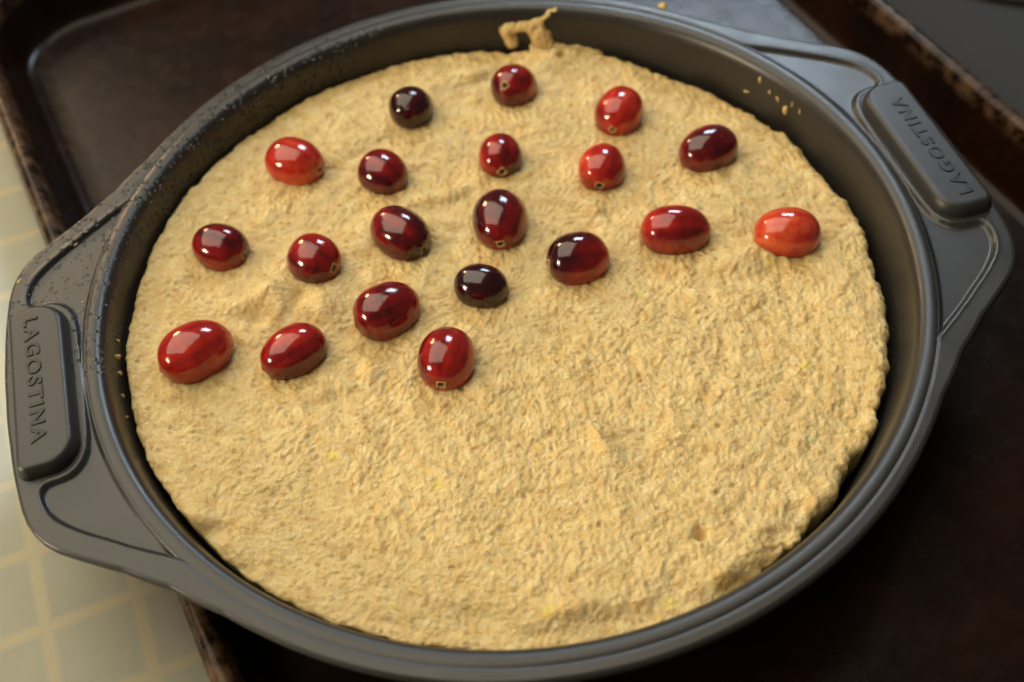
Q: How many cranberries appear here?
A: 20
